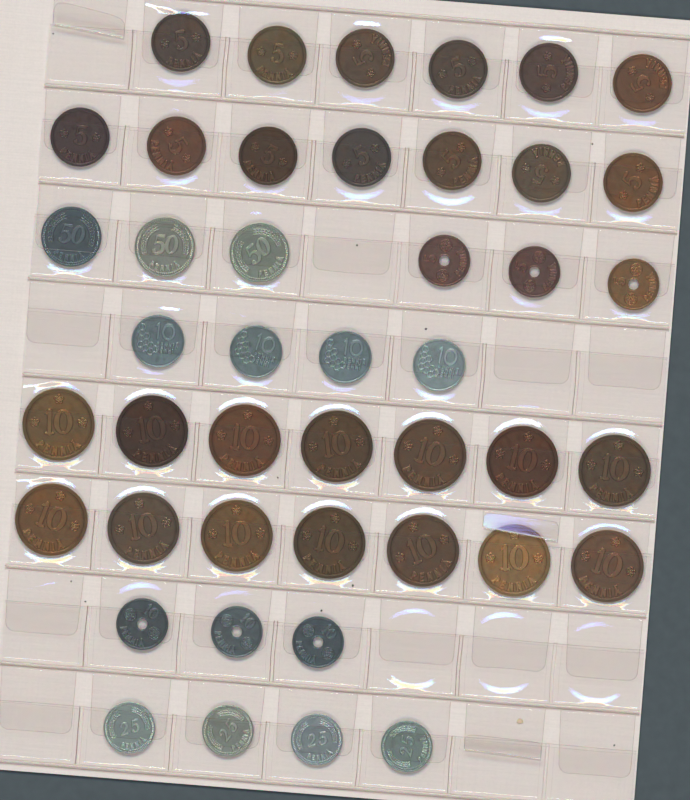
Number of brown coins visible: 30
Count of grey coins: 14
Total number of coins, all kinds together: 44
